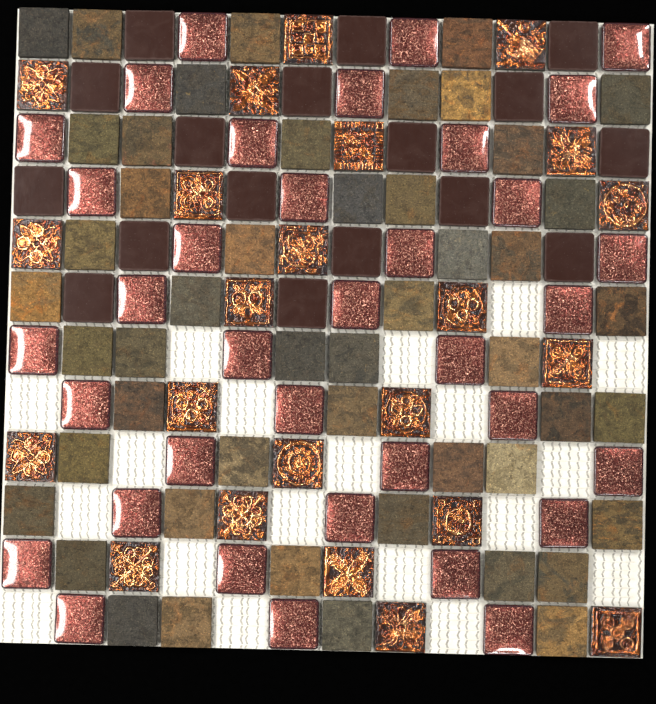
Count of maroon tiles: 17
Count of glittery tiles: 36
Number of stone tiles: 49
